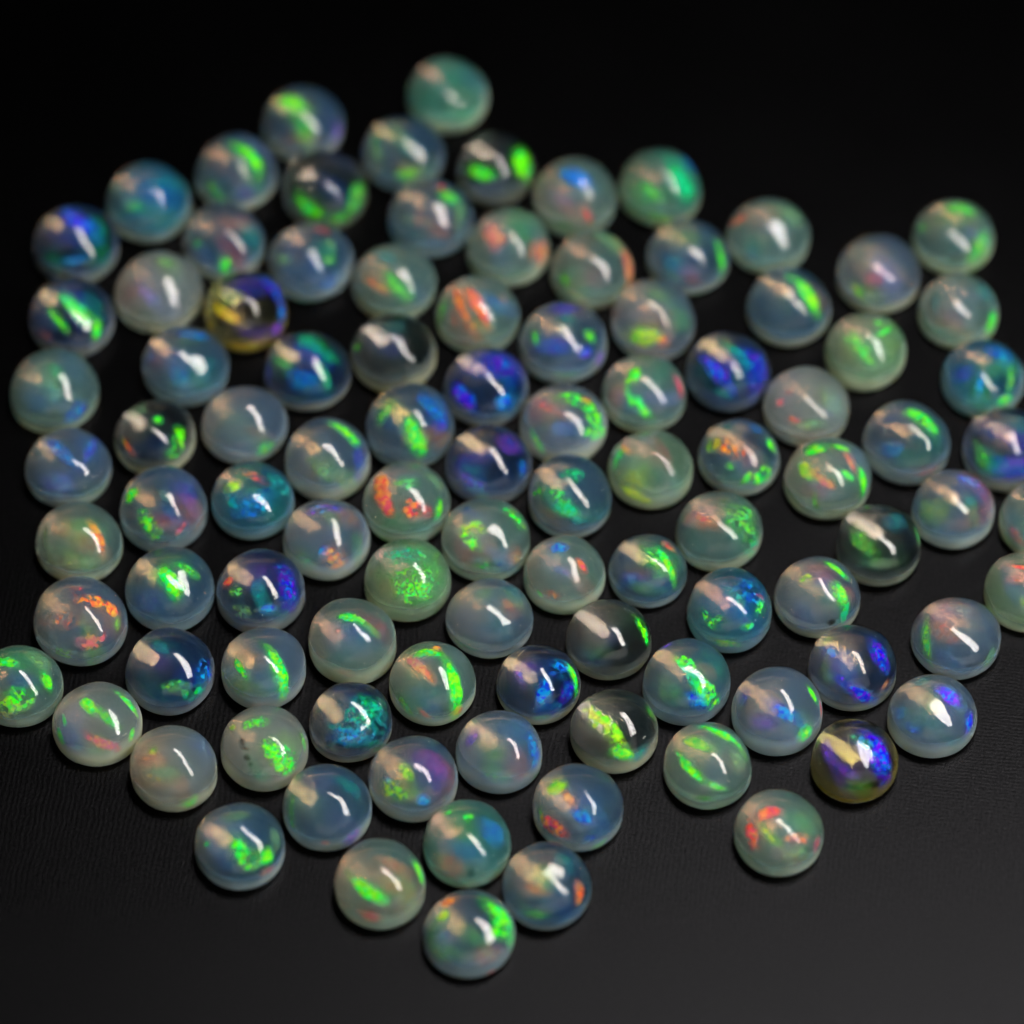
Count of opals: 100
